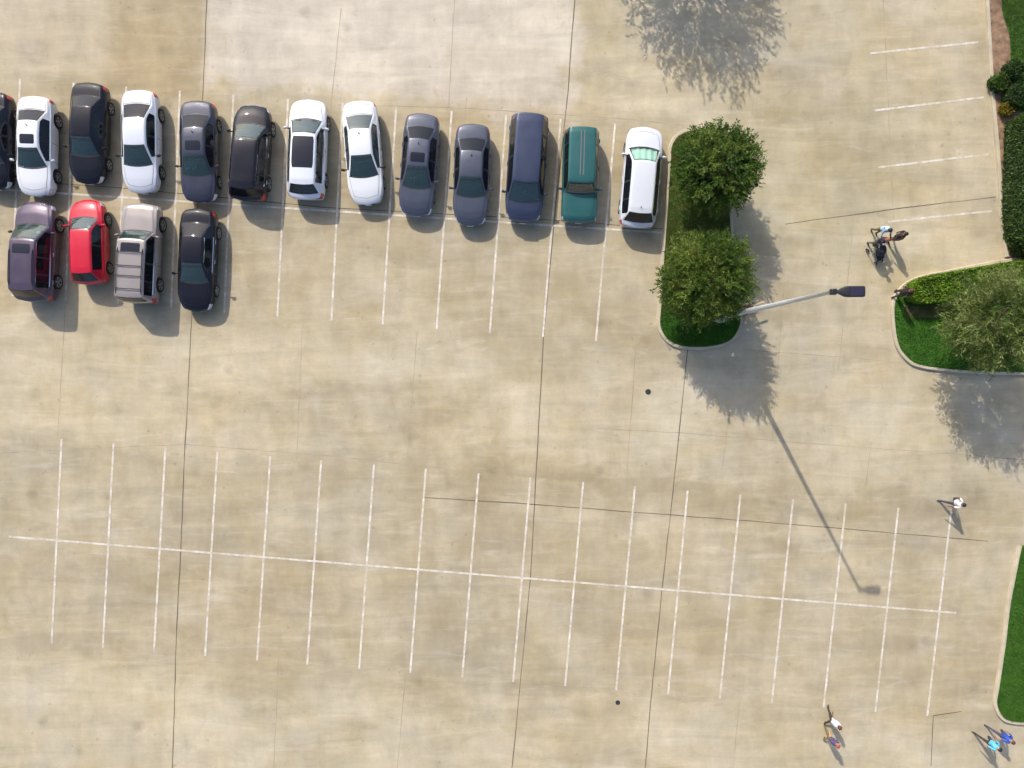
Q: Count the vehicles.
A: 17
